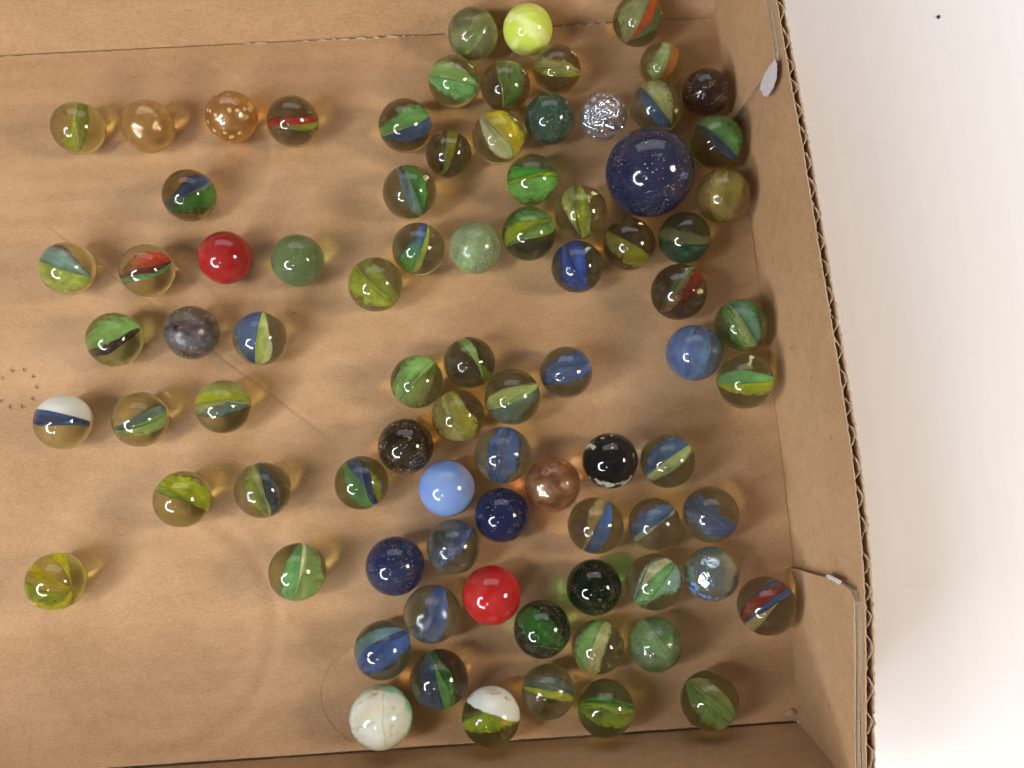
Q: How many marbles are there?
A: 84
